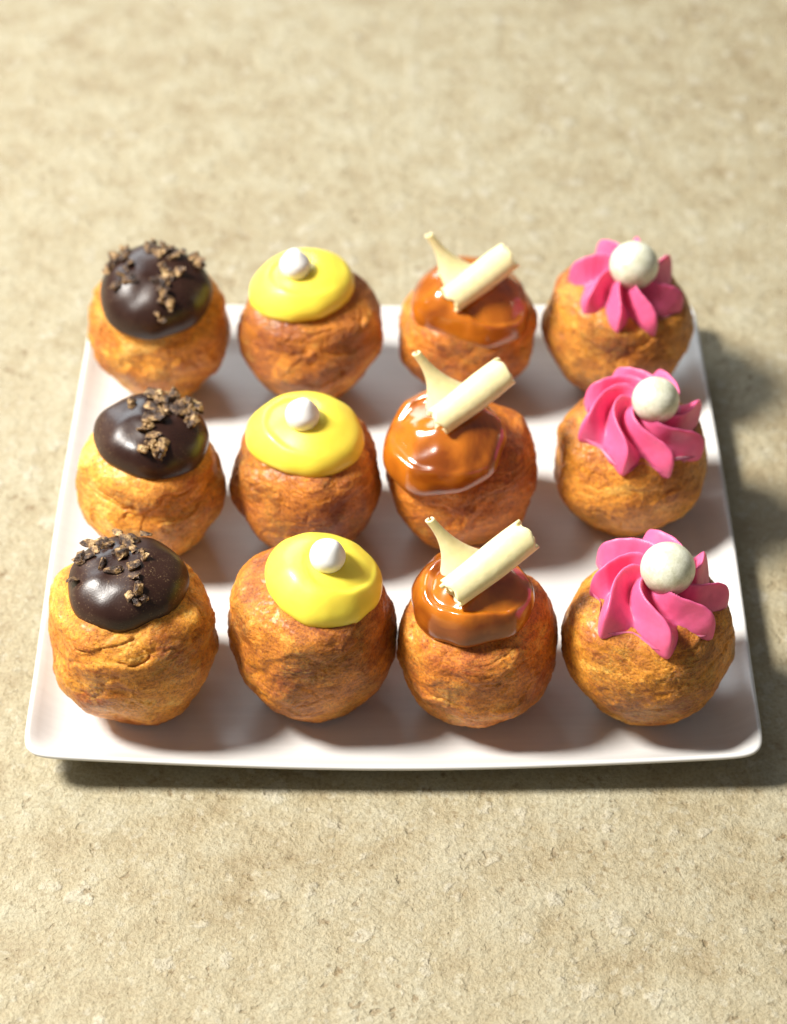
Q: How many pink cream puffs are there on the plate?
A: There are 3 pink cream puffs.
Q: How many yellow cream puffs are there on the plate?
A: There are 3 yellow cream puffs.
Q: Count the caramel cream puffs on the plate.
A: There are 3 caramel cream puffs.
